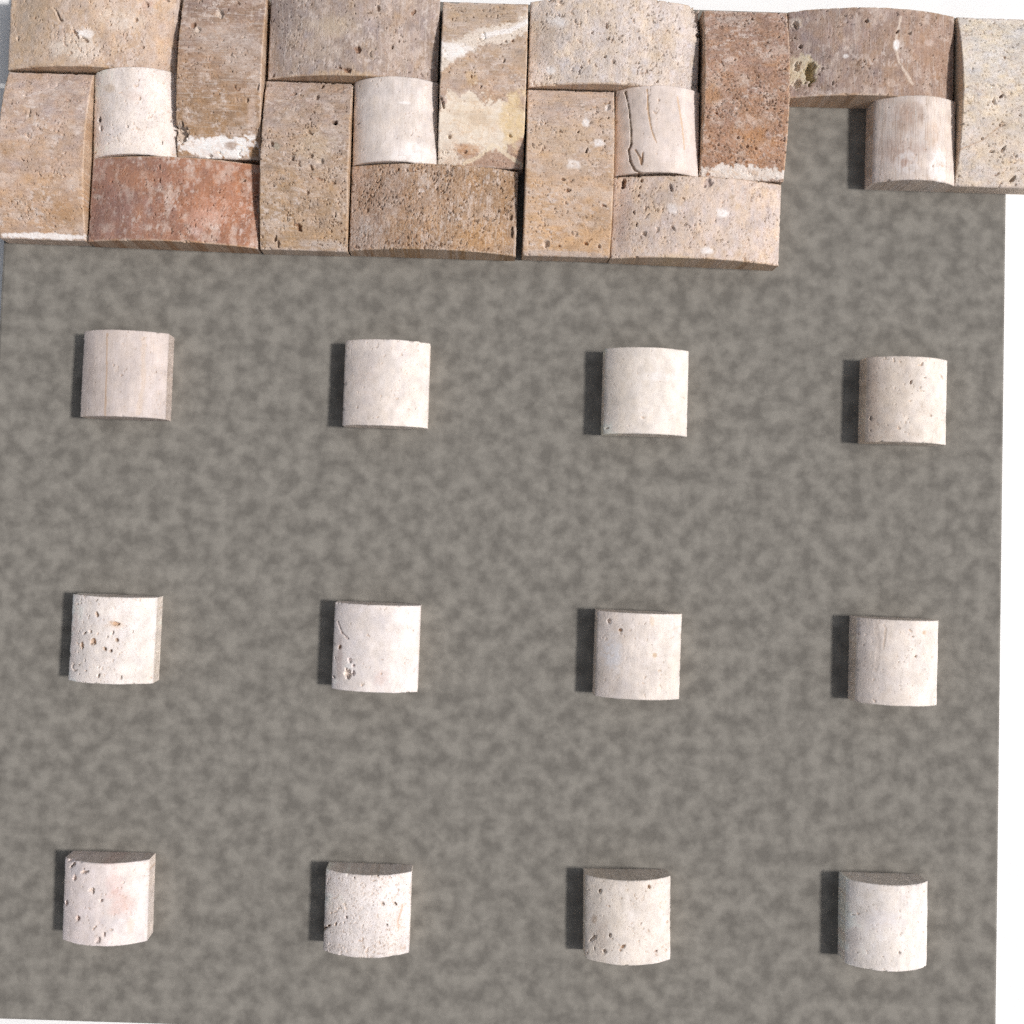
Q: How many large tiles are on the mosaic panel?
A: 14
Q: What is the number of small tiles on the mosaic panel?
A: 16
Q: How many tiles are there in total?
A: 30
